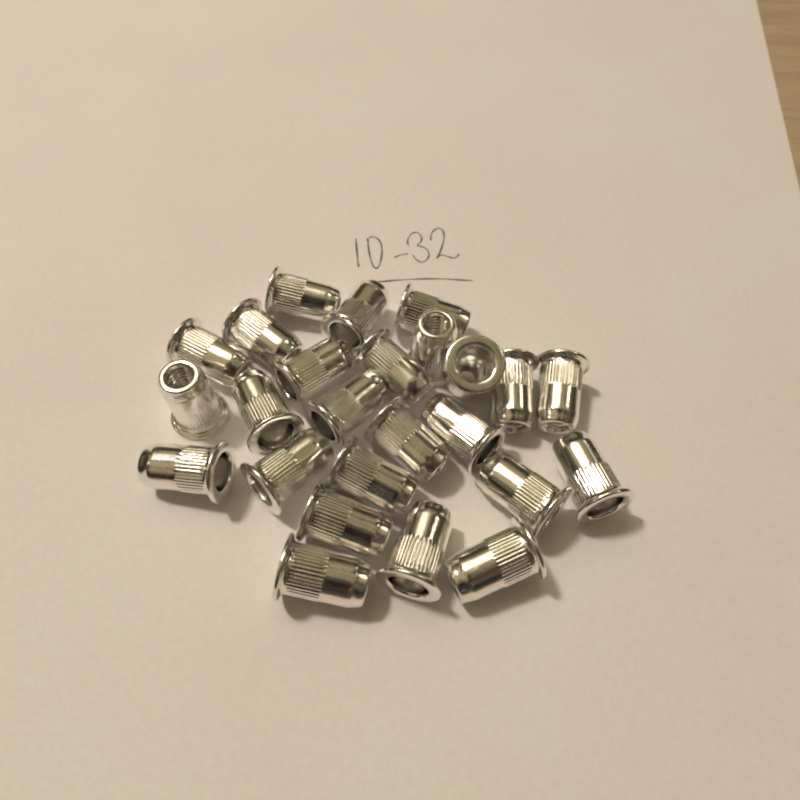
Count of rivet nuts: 25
